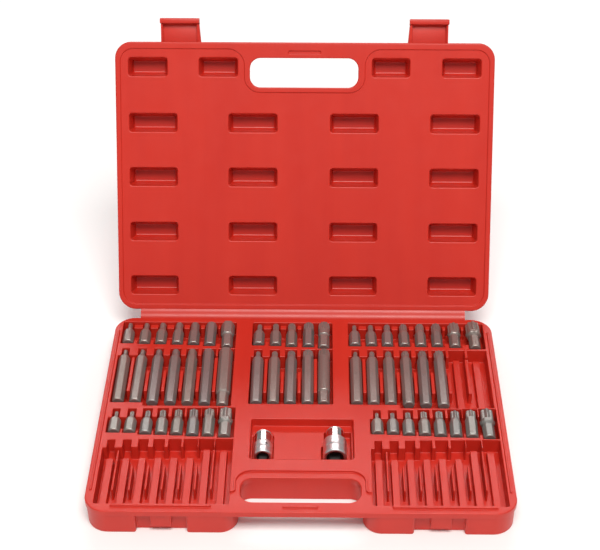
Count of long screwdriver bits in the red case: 18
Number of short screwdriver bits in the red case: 36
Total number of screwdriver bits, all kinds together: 54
